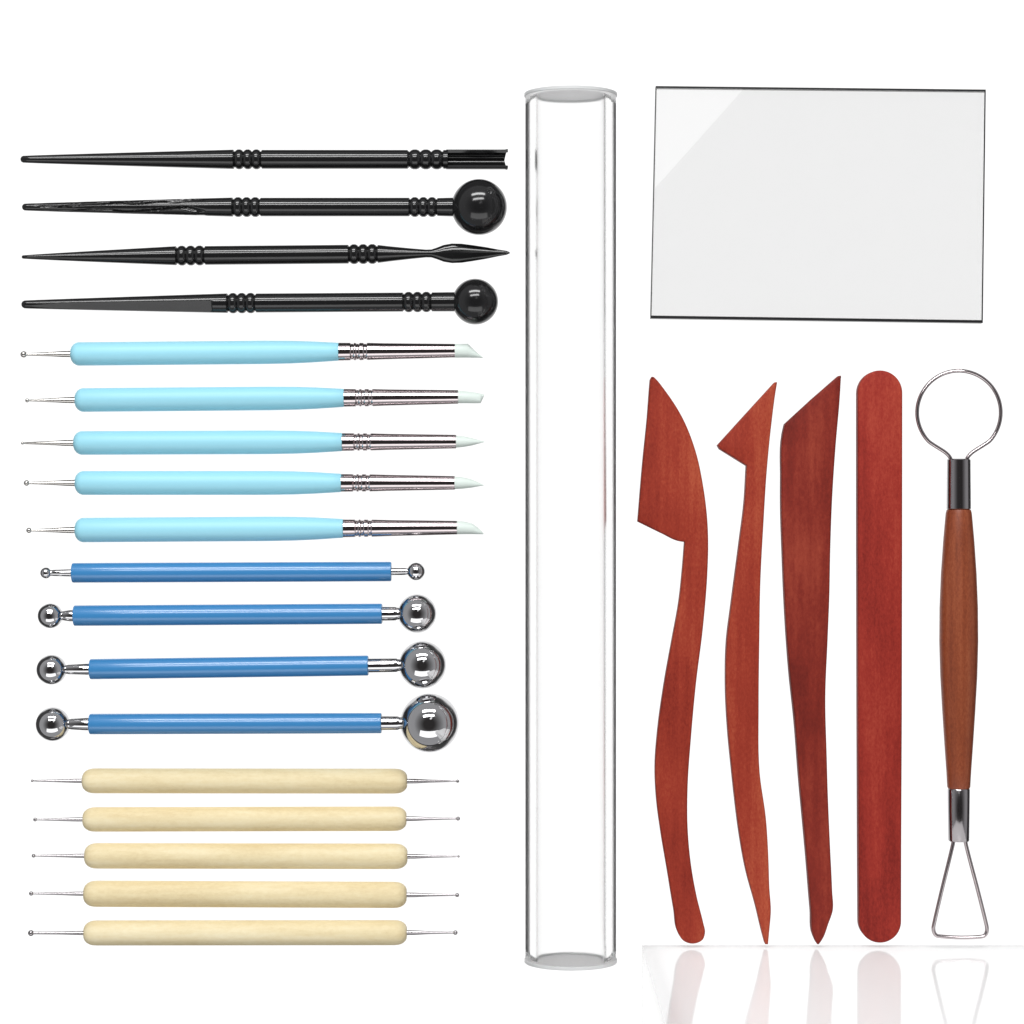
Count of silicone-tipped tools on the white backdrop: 5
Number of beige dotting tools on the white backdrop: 5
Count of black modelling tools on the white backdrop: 4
